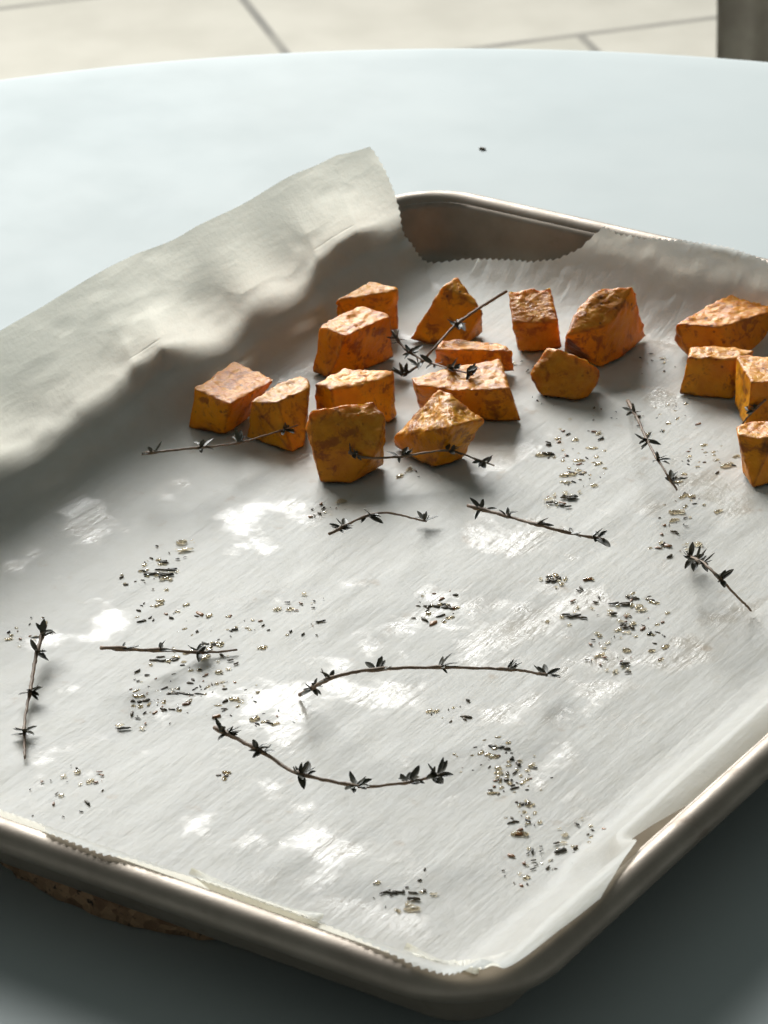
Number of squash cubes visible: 17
